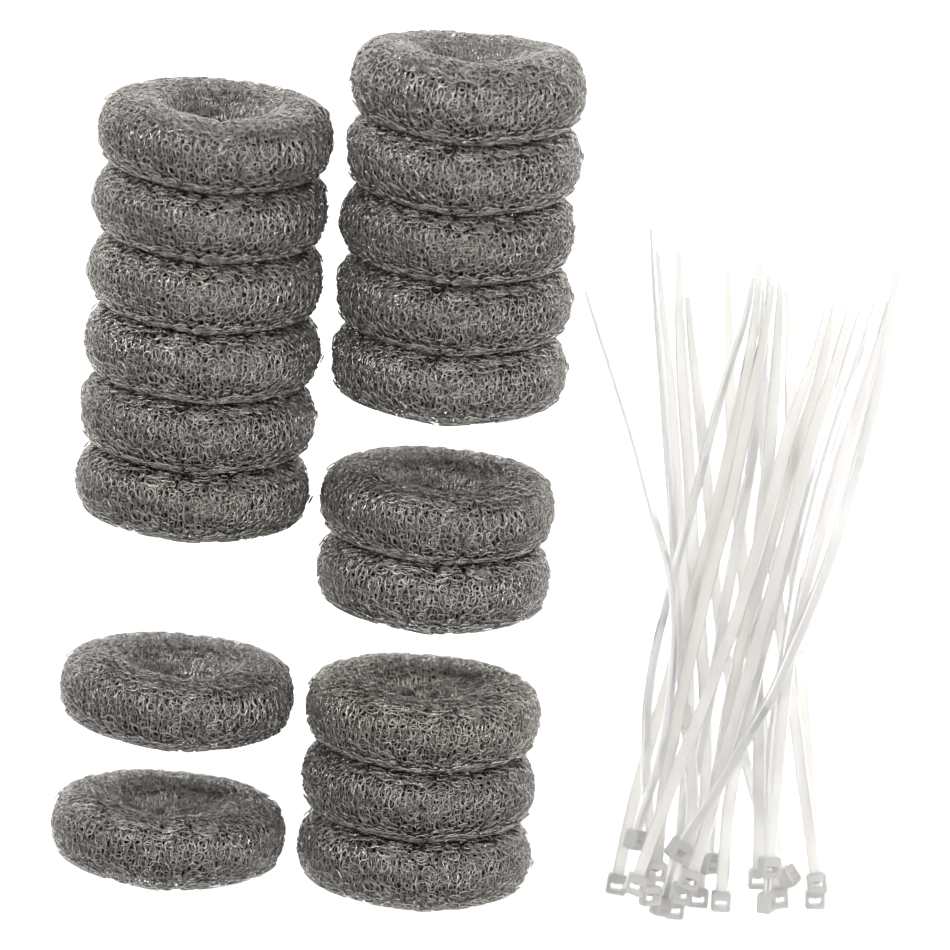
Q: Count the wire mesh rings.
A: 18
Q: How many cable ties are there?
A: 20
